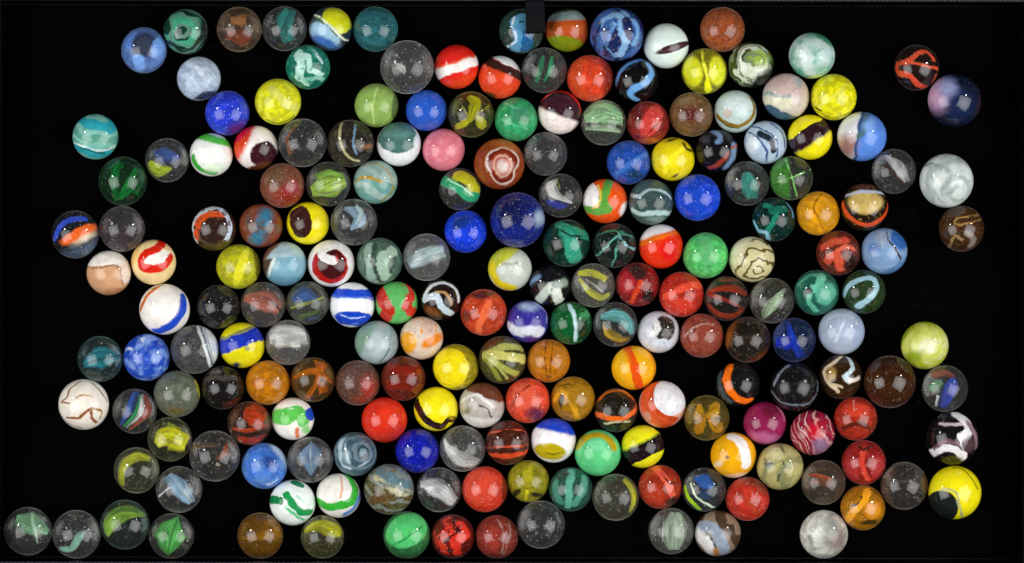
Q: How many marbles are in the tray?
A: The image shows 200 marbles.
